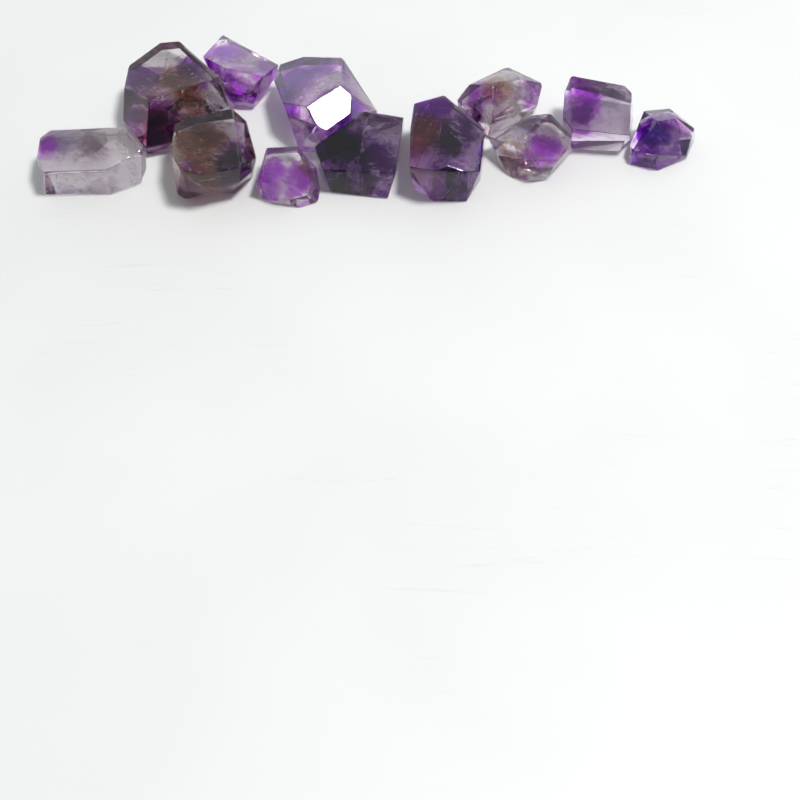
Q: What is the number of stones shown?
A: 12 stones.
